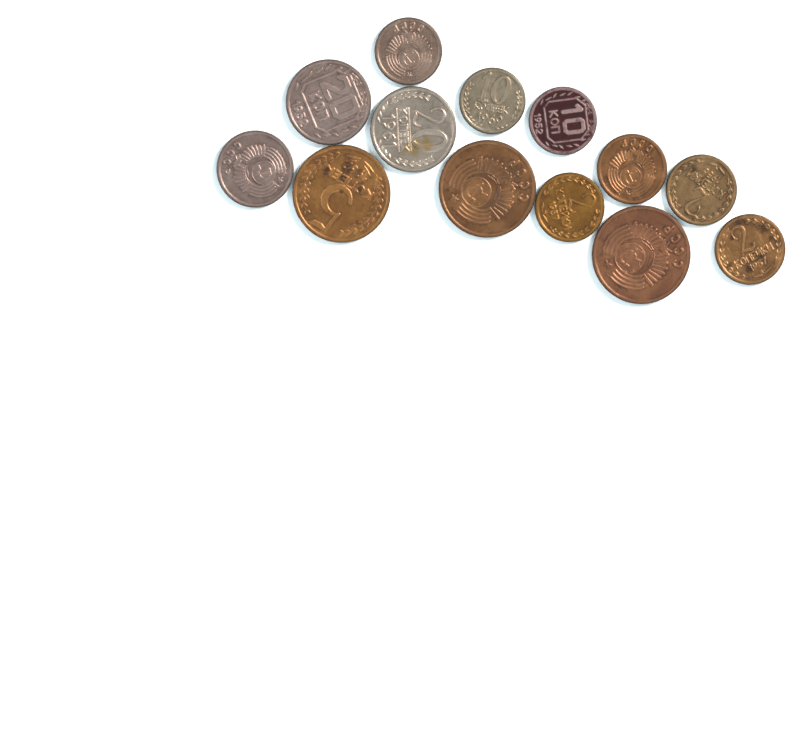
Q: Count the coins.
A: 13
